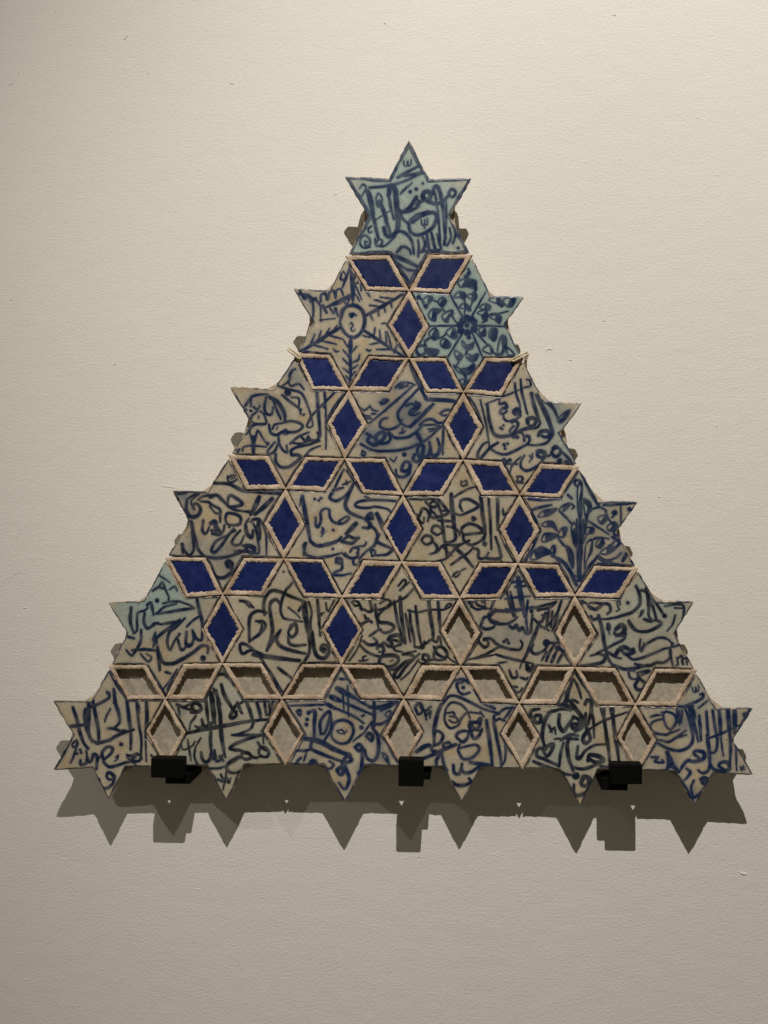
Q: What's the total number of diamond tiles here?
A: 28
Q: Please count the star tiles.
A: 21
